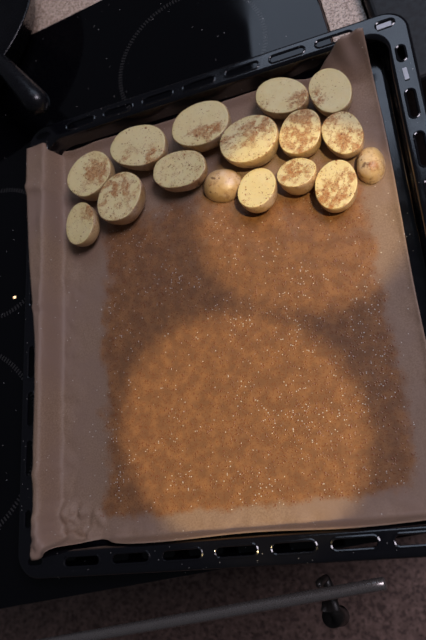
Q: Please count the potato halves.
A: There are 16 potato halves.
